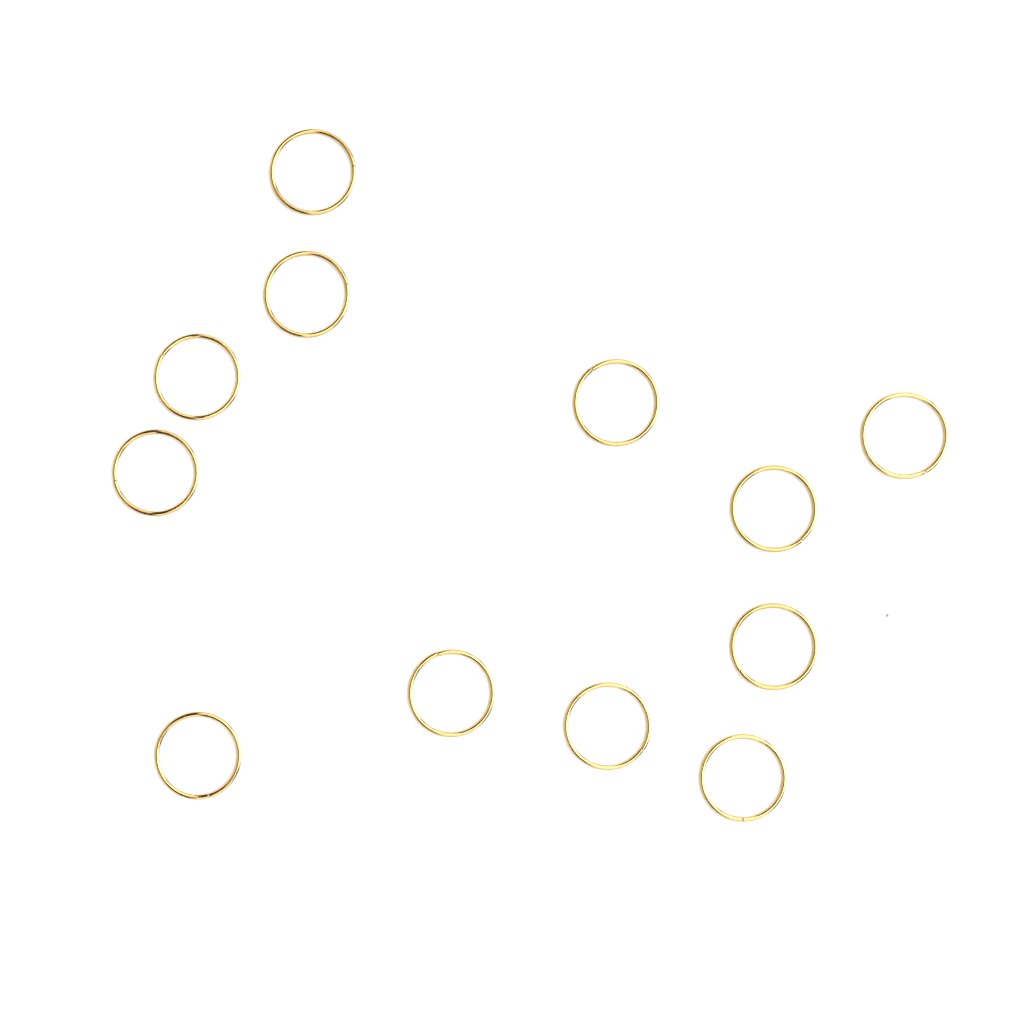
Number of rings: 12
